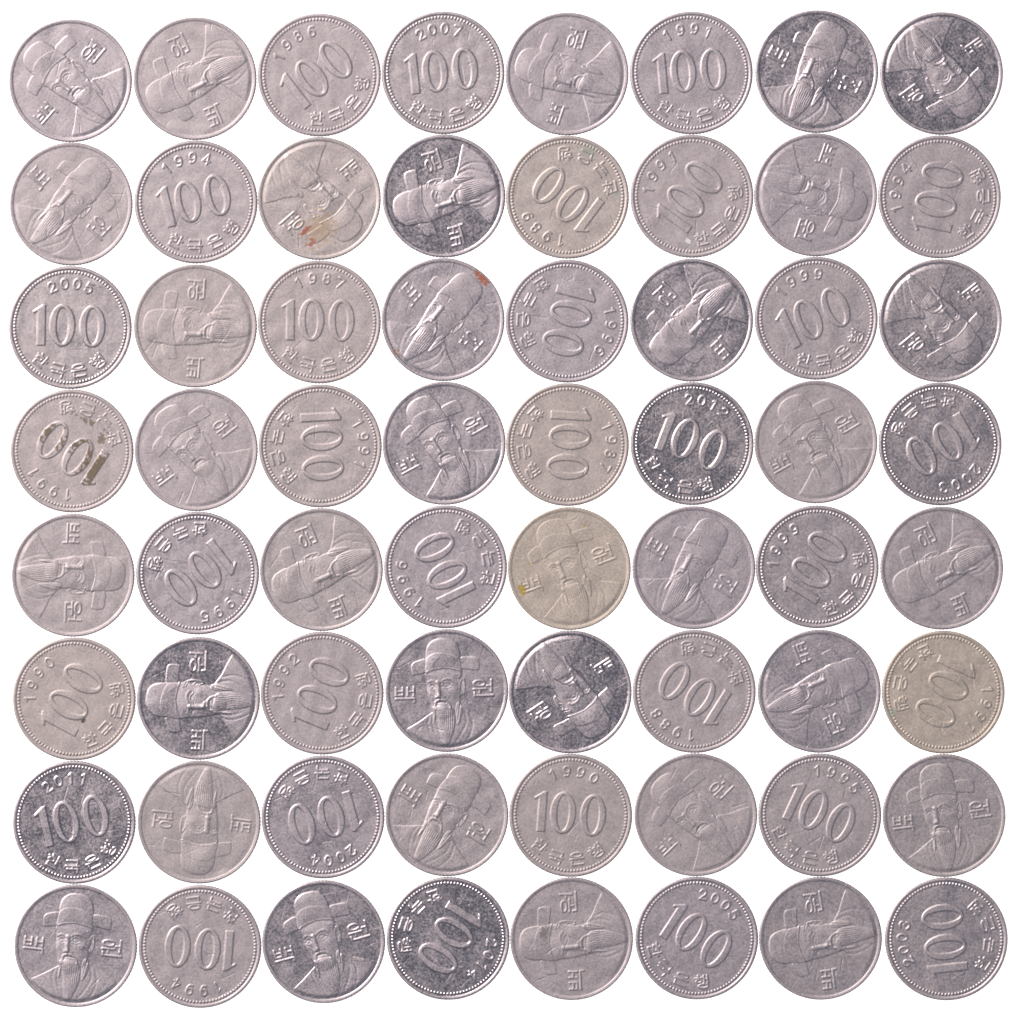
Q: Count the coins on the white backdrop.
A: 64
